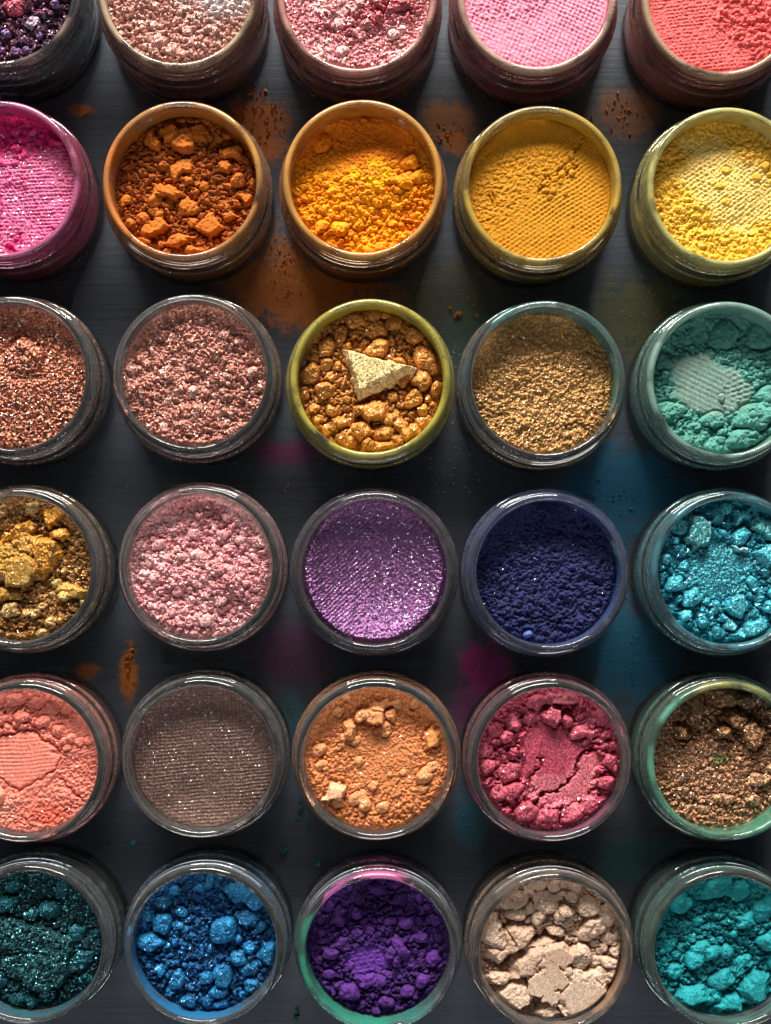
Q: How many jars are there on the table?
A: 30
